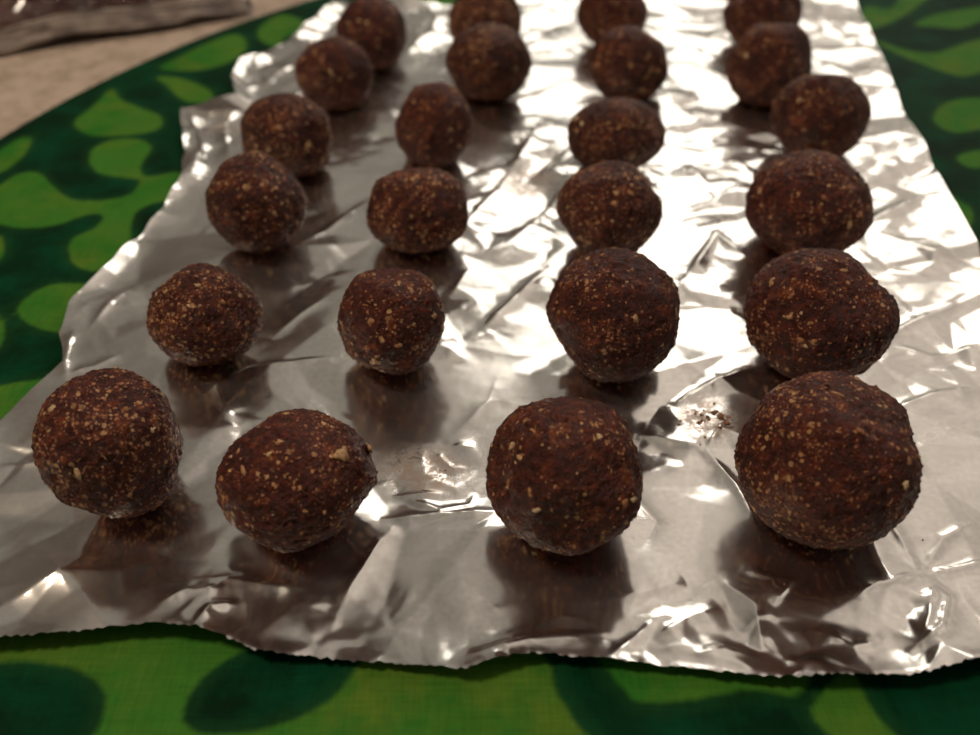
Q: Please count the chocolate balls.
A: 24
